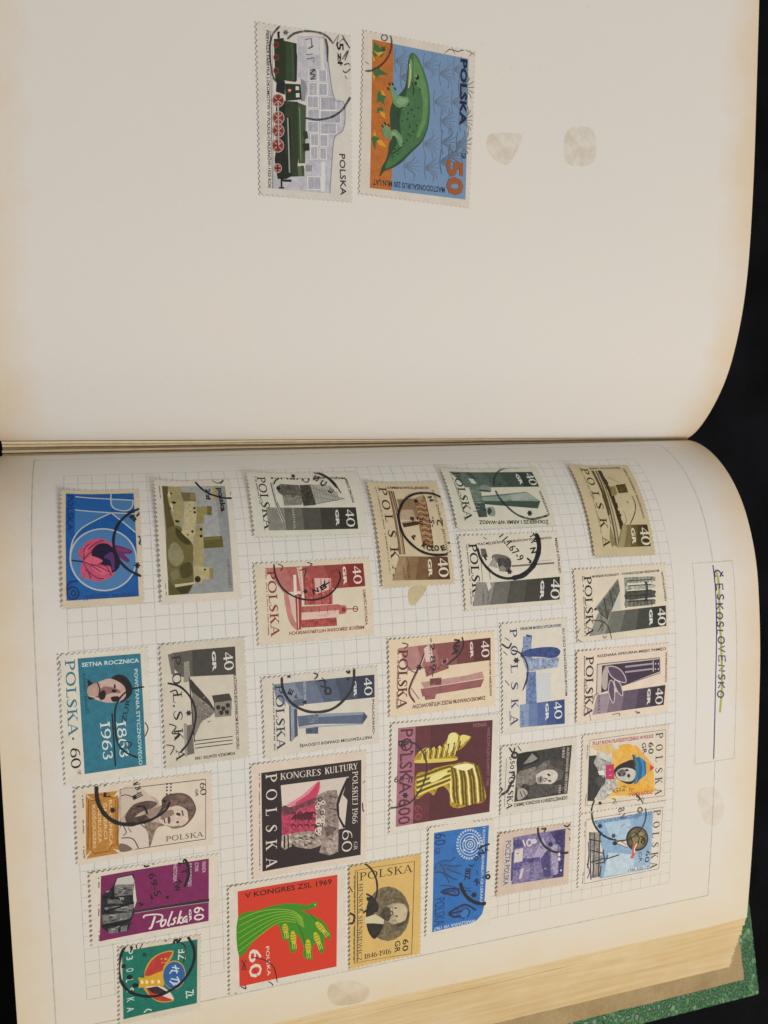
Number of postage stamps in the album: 29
